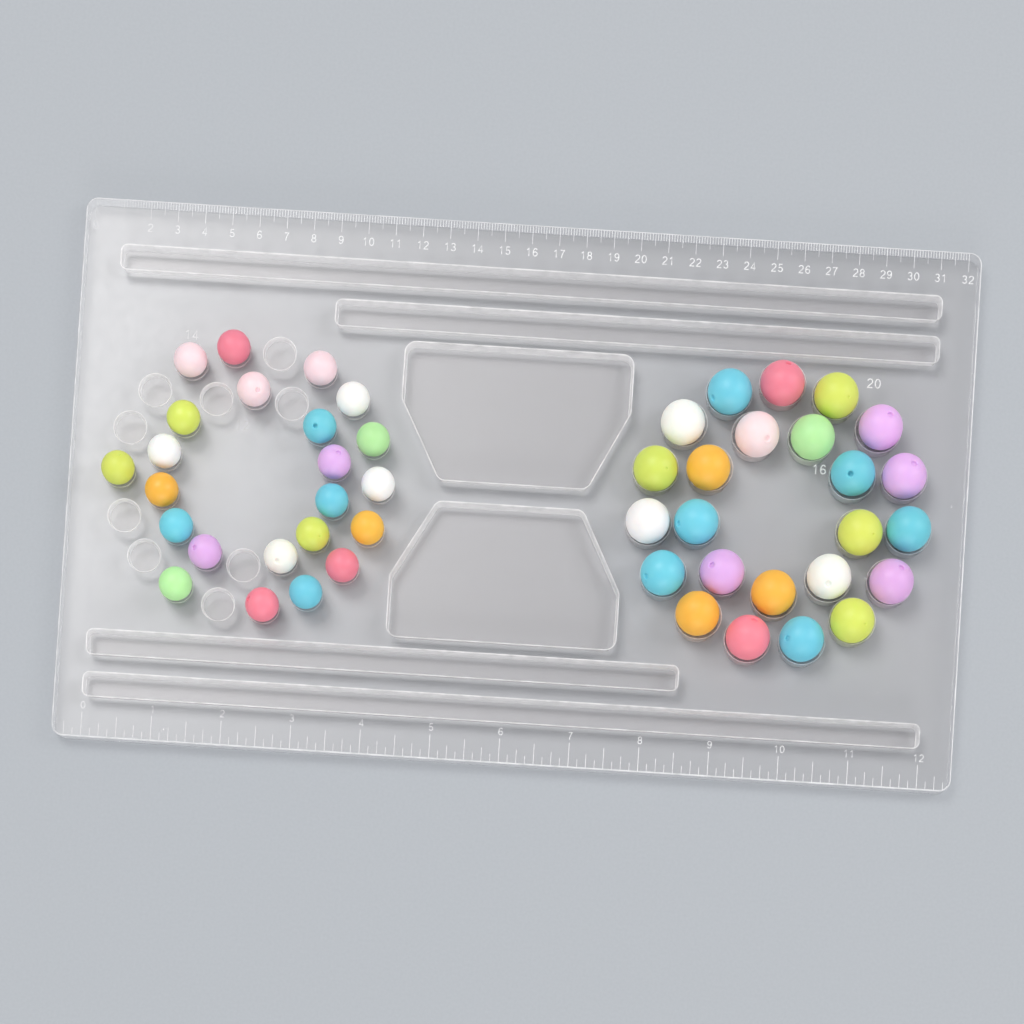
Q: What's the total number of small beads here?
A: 23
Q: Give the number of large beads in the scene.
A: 24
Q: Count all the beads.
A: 47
